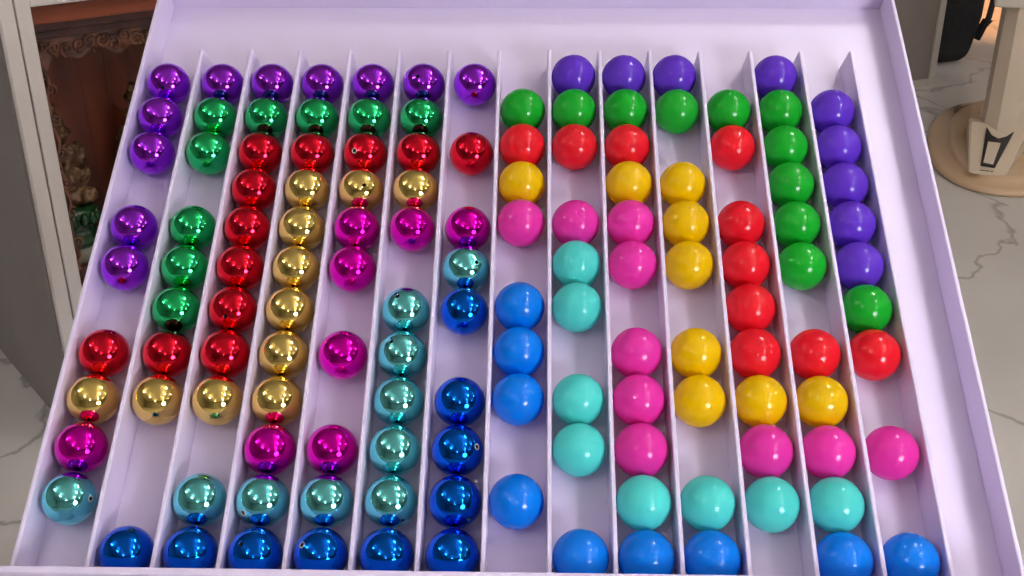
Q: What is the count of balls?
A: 137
